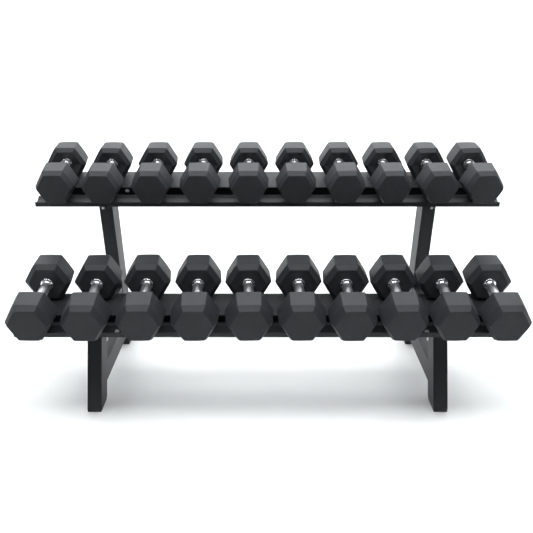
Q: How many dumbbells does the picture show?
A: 20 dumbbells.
